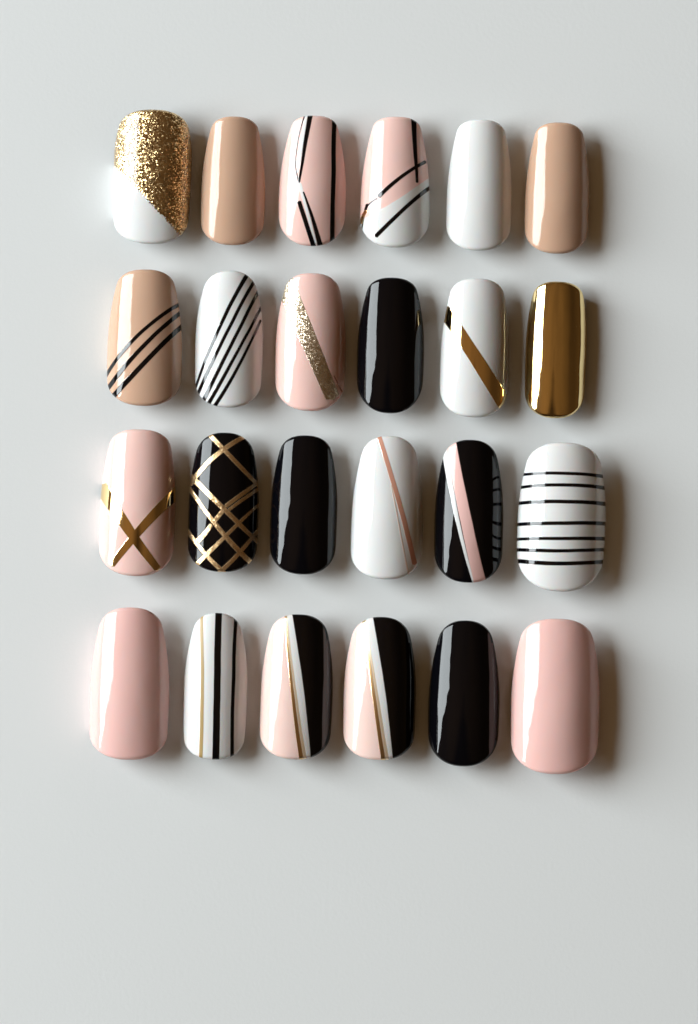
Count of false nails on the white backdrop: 24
